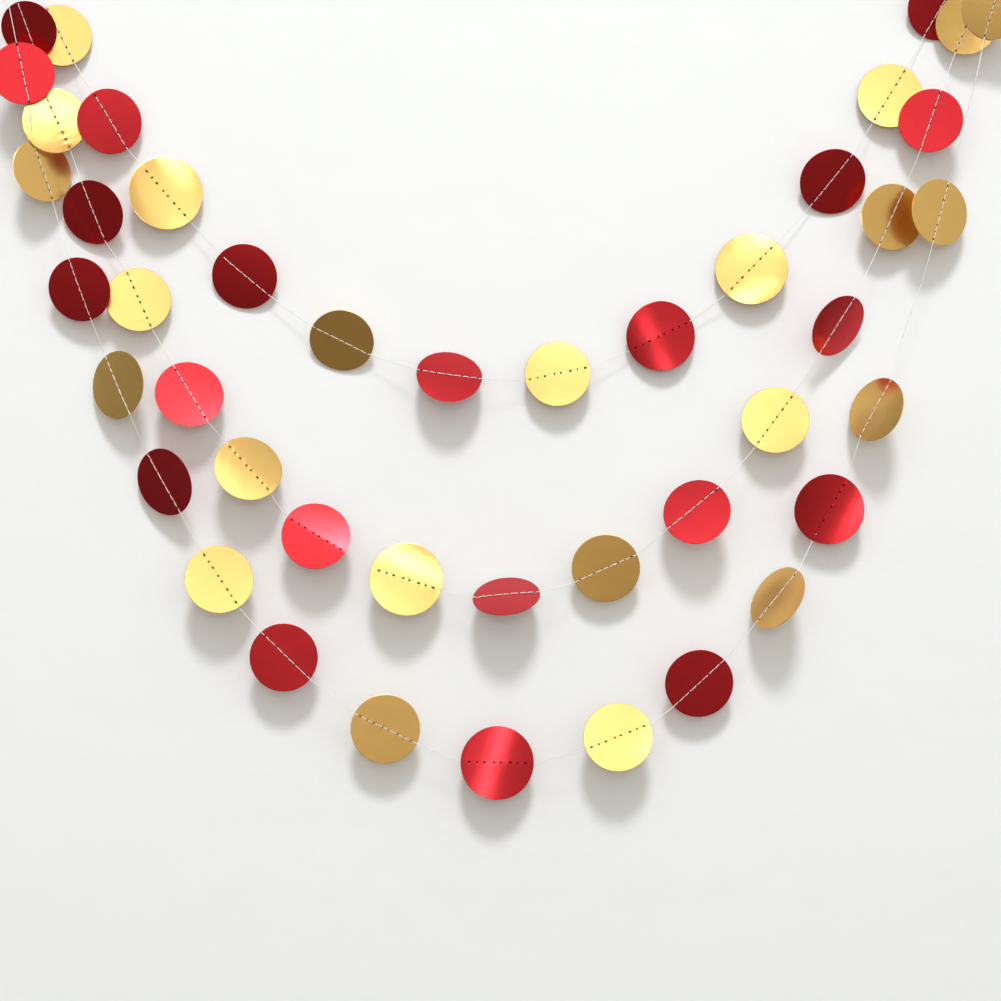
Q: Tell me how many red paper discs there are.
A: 21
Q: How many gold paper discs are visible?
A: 23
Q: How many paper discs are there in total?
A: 44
